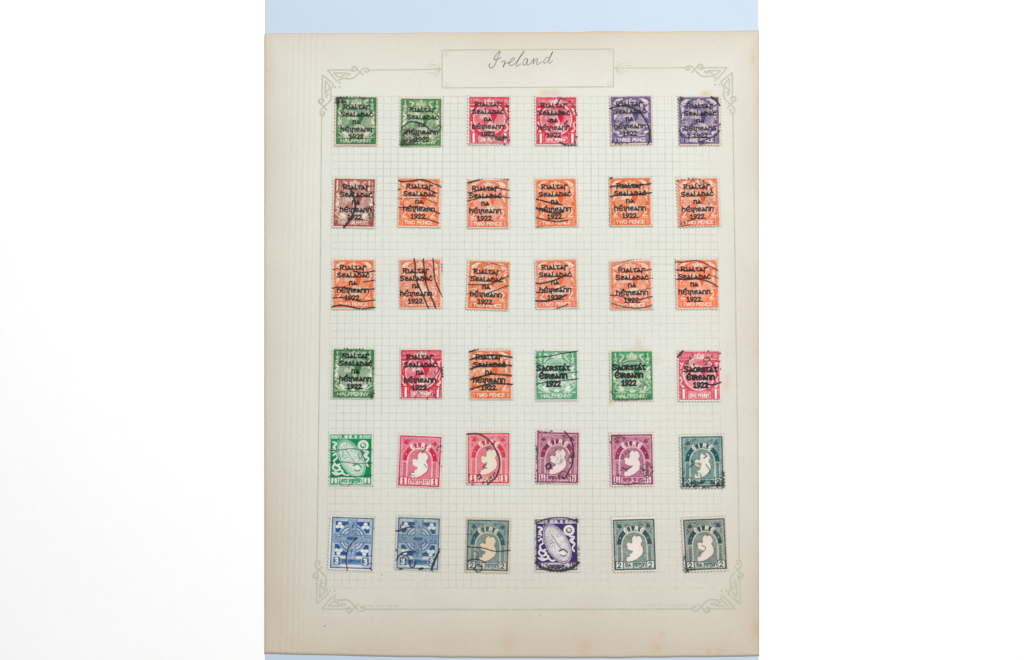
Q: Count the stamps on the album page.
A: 36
